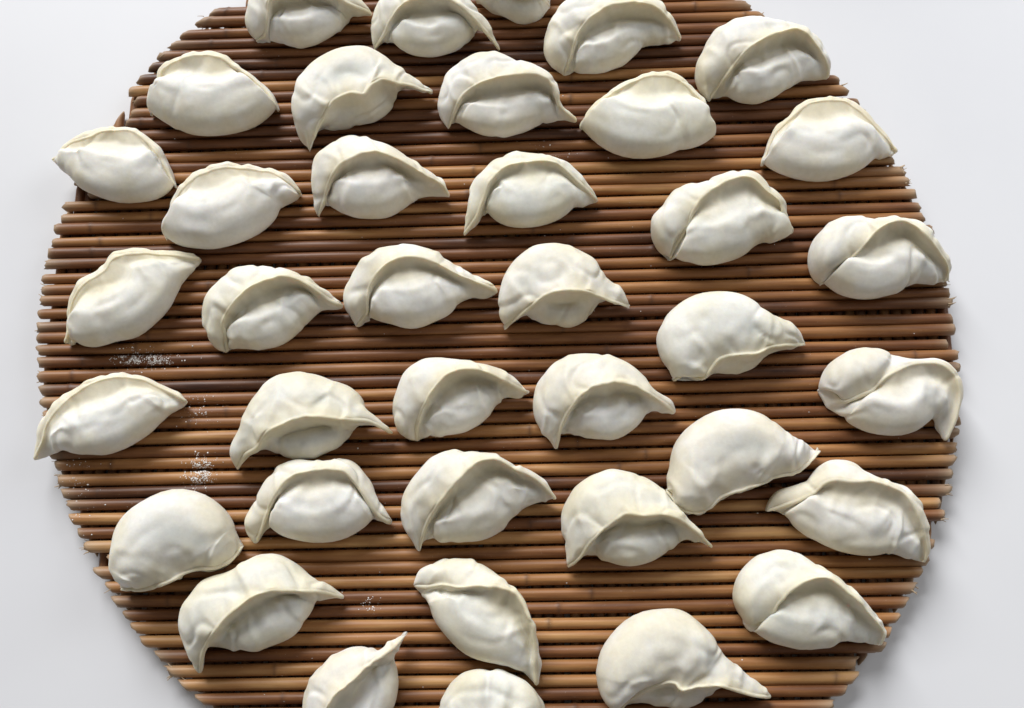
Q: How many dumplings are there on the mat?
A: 38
